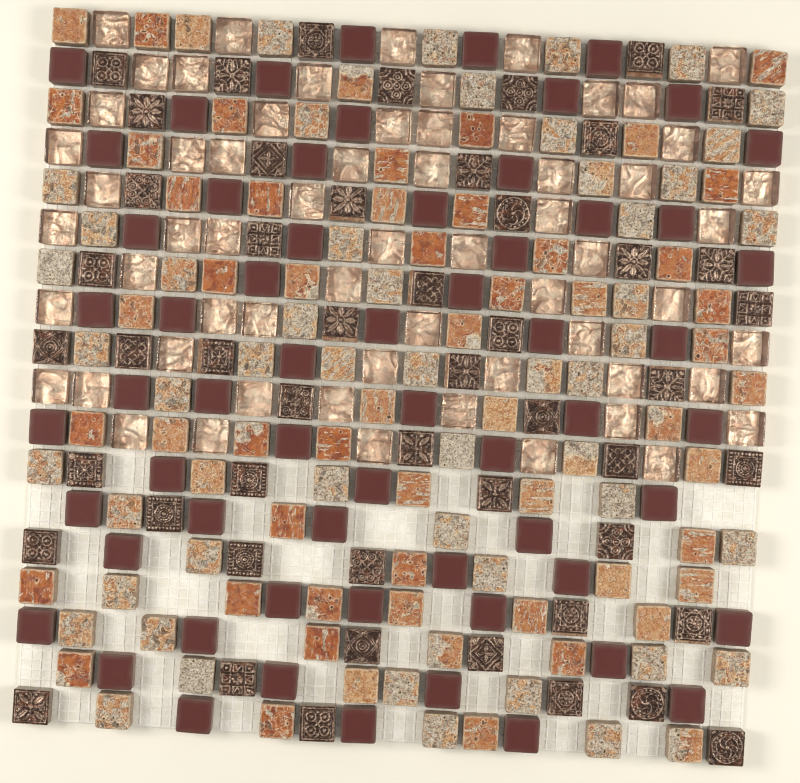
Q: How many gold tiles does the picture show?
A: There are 62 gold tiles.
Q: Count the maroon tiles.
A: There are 61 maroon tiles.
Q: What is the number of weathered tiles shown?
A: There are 108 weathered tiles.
